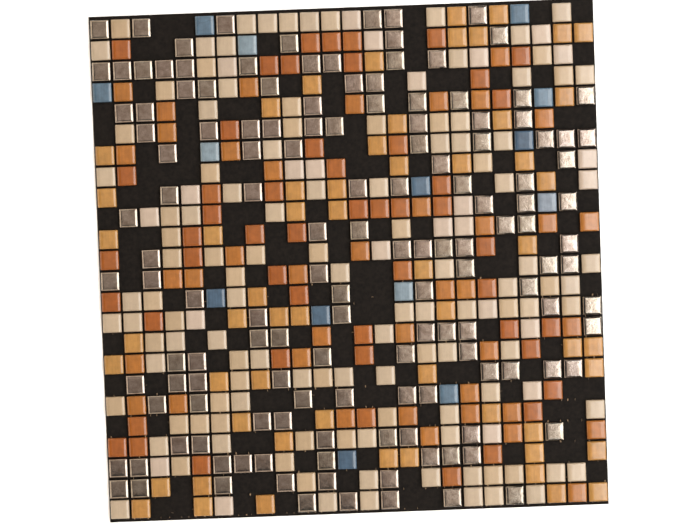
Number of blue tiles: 14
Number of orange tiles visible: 148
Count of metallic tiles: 140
